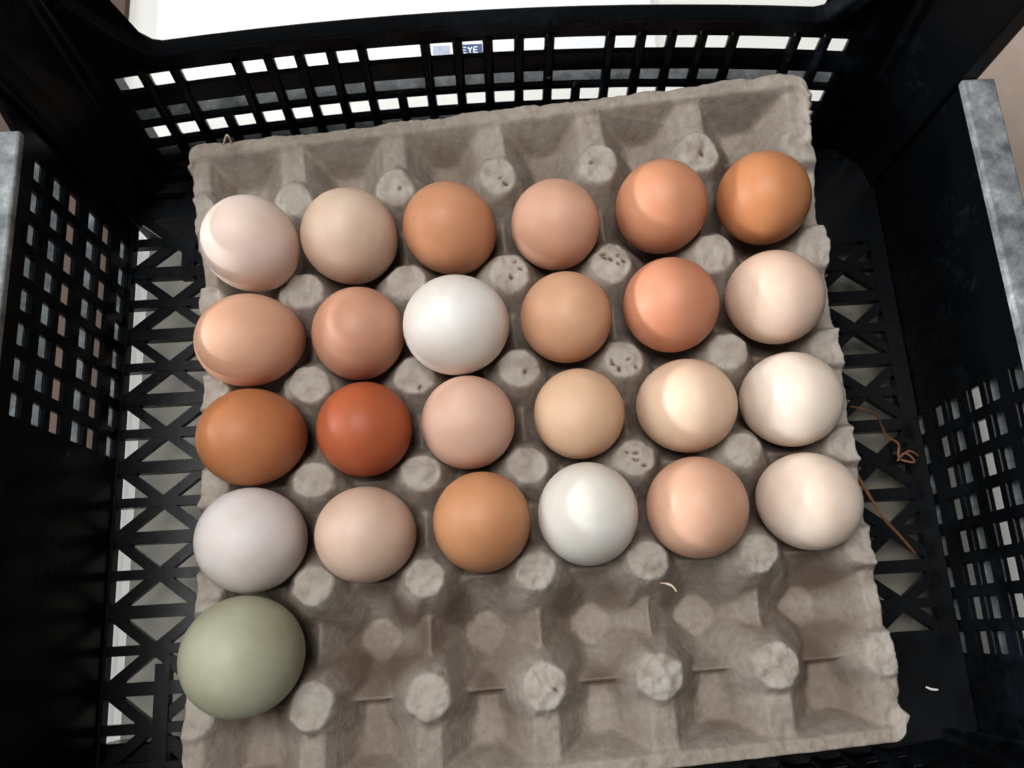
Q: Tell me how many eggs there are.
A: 25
